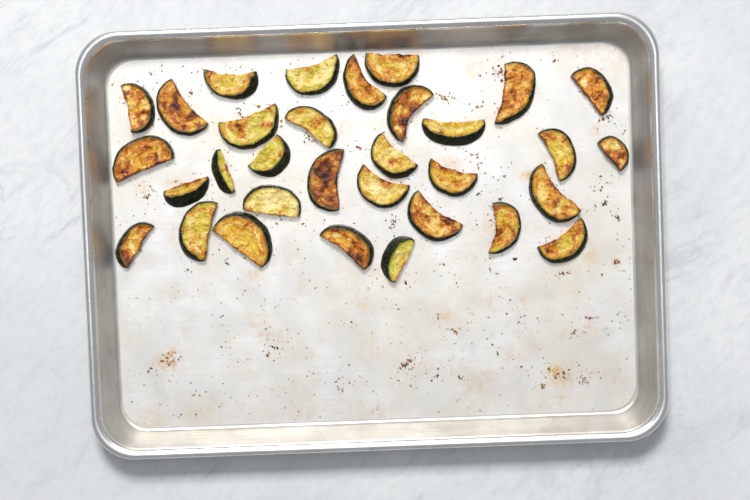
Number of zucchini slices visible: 32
